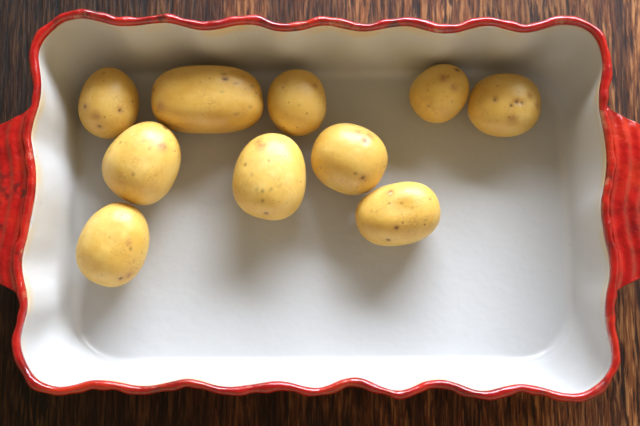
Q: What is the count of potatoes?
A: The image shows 10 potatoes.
